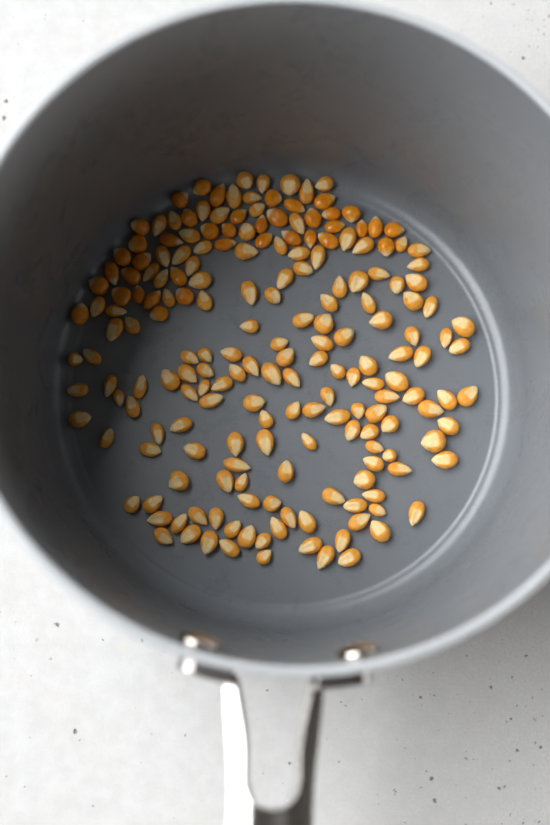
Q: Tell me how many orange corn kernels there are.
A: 40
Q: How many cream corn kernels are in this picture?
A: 159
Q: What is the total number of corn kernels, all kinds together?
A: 199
